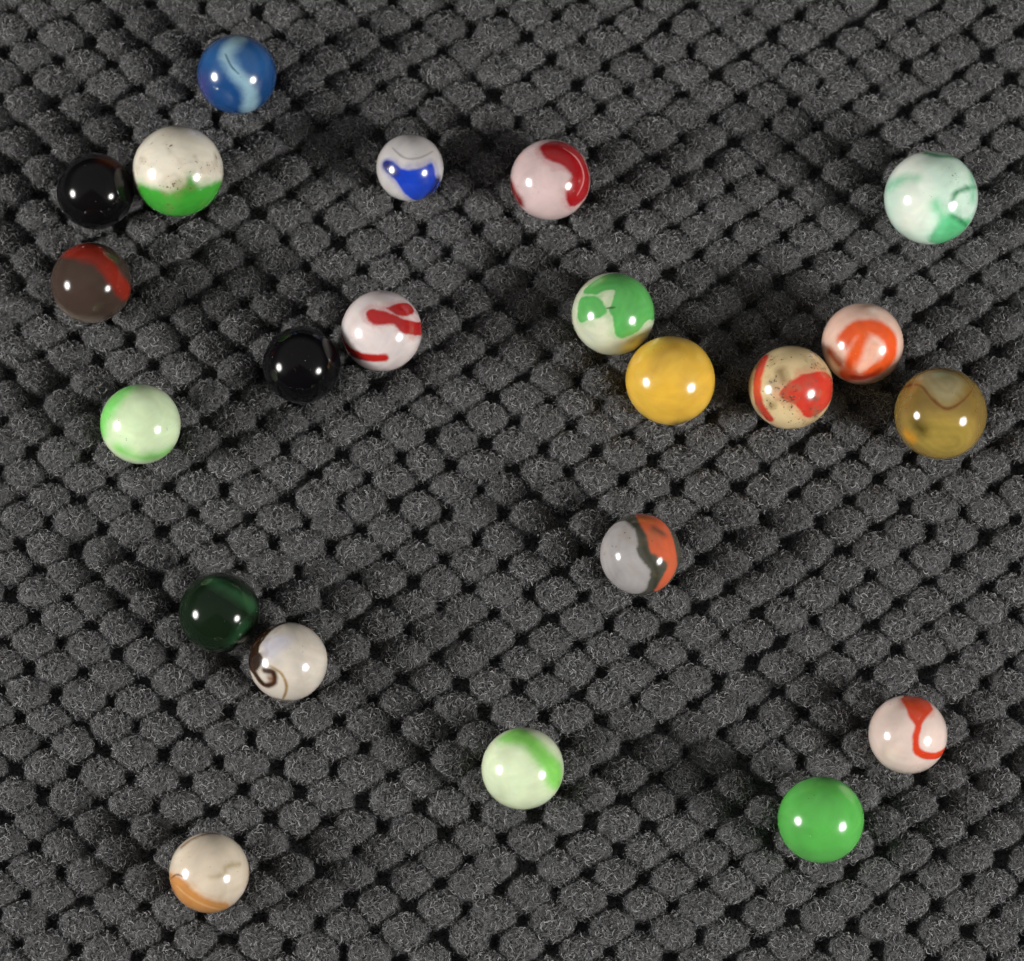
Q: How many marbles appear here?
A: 22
